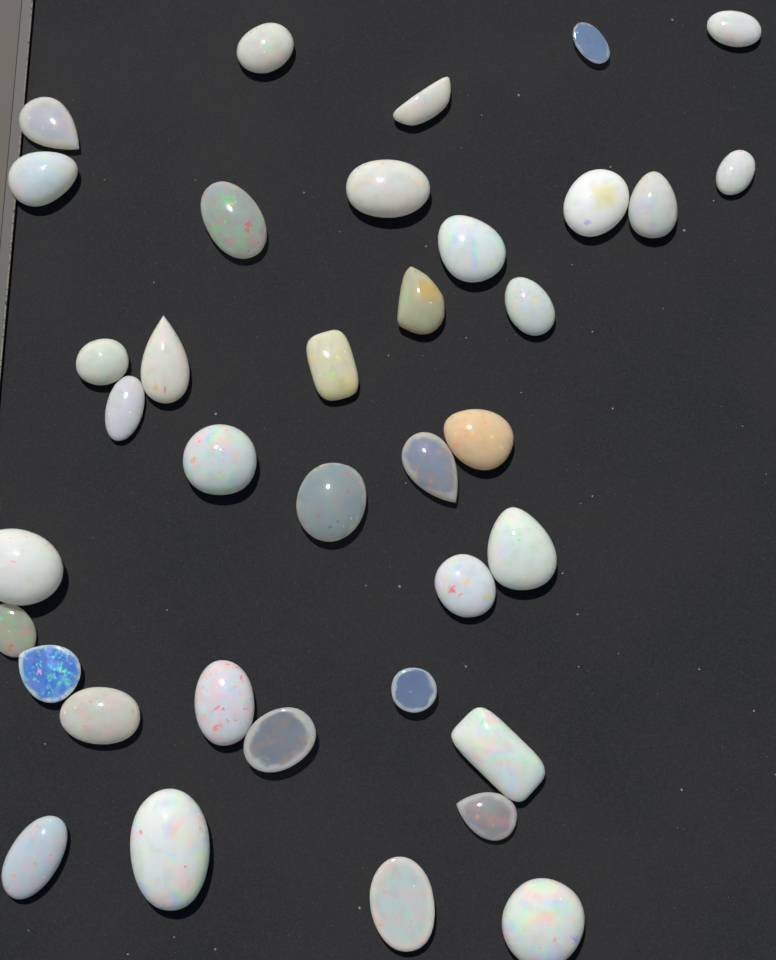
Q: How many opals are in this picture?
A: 37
